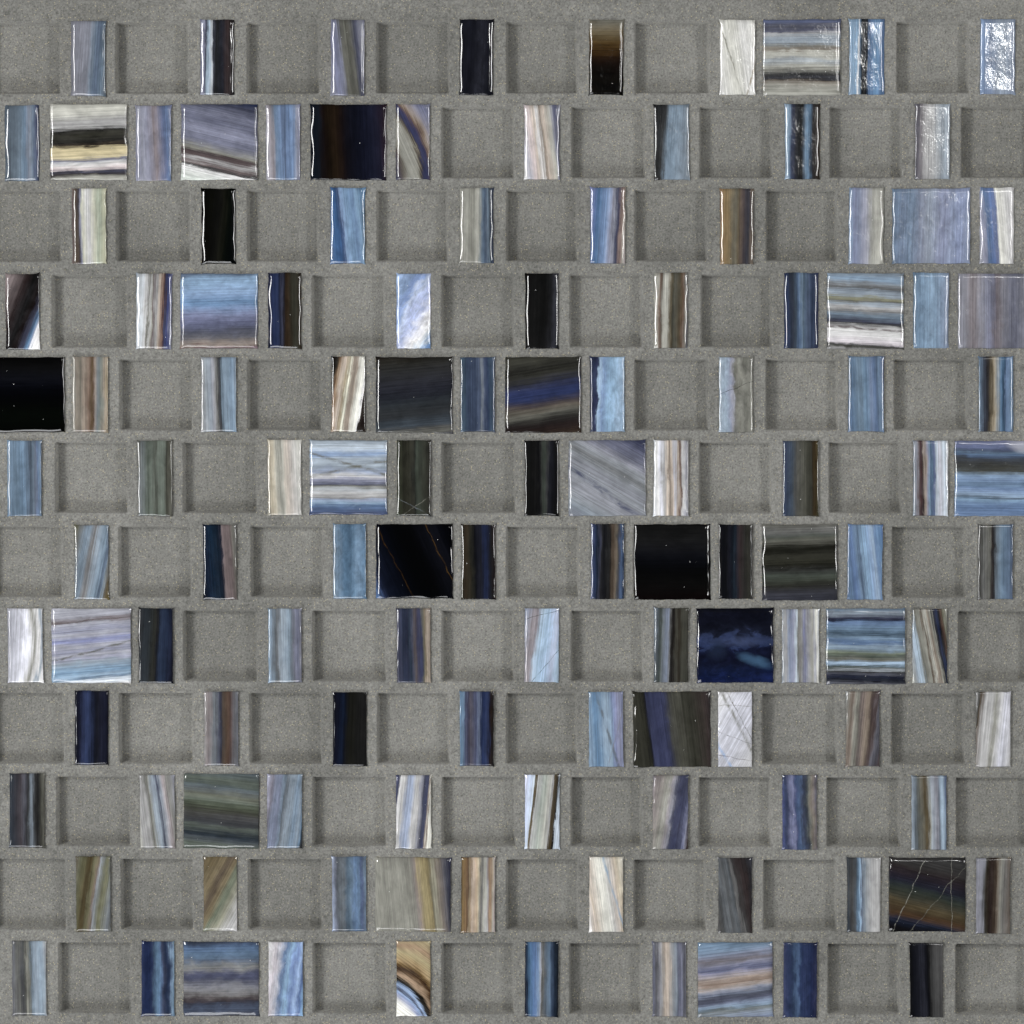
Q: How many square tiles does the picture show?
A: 26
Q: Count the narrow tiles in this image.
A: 96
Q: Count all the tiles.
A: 122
